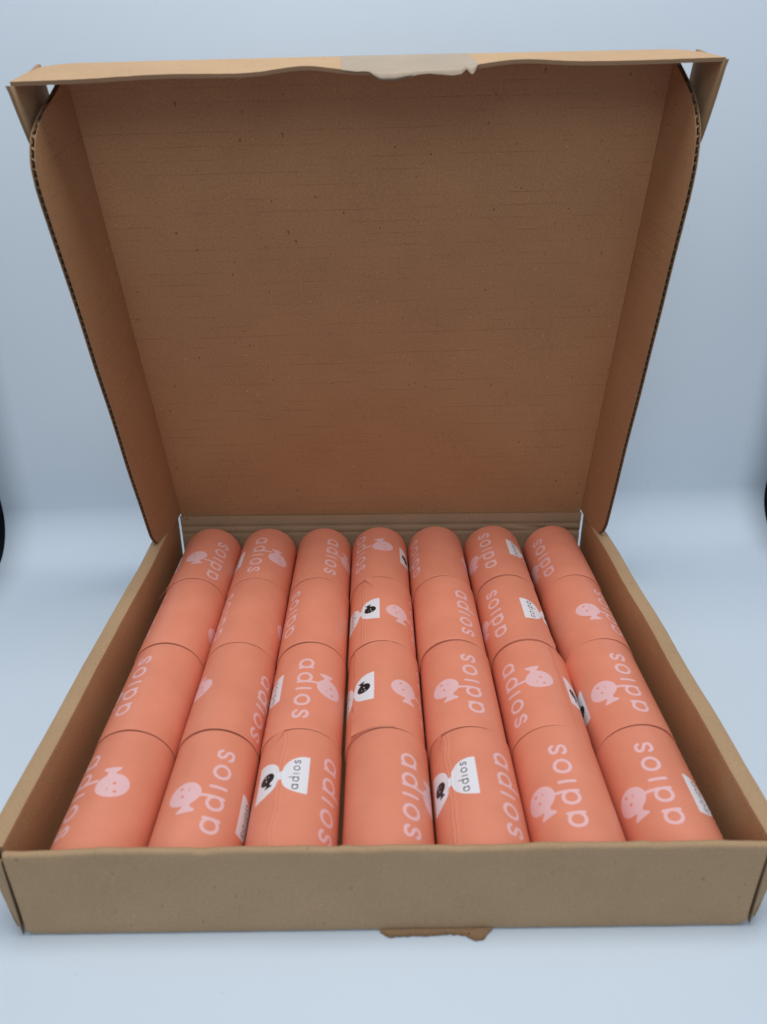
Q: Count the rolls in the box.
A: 28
